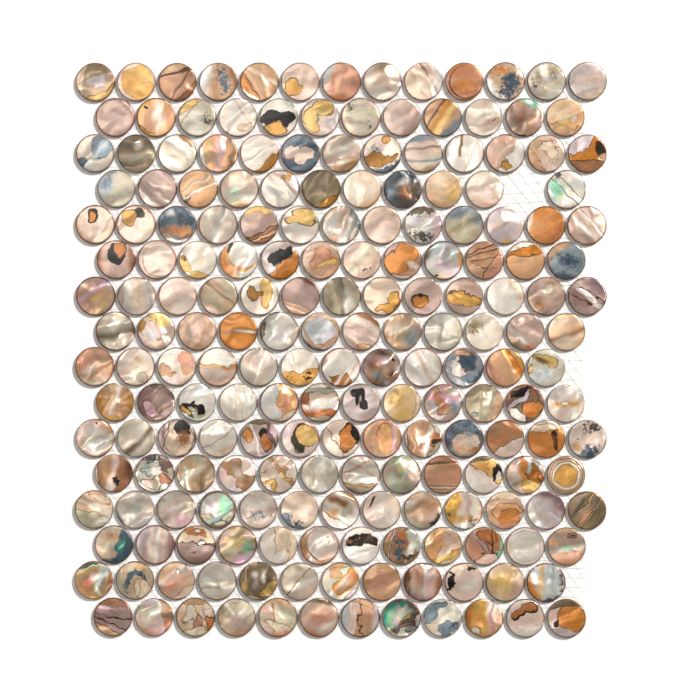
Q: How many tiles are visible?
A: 197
